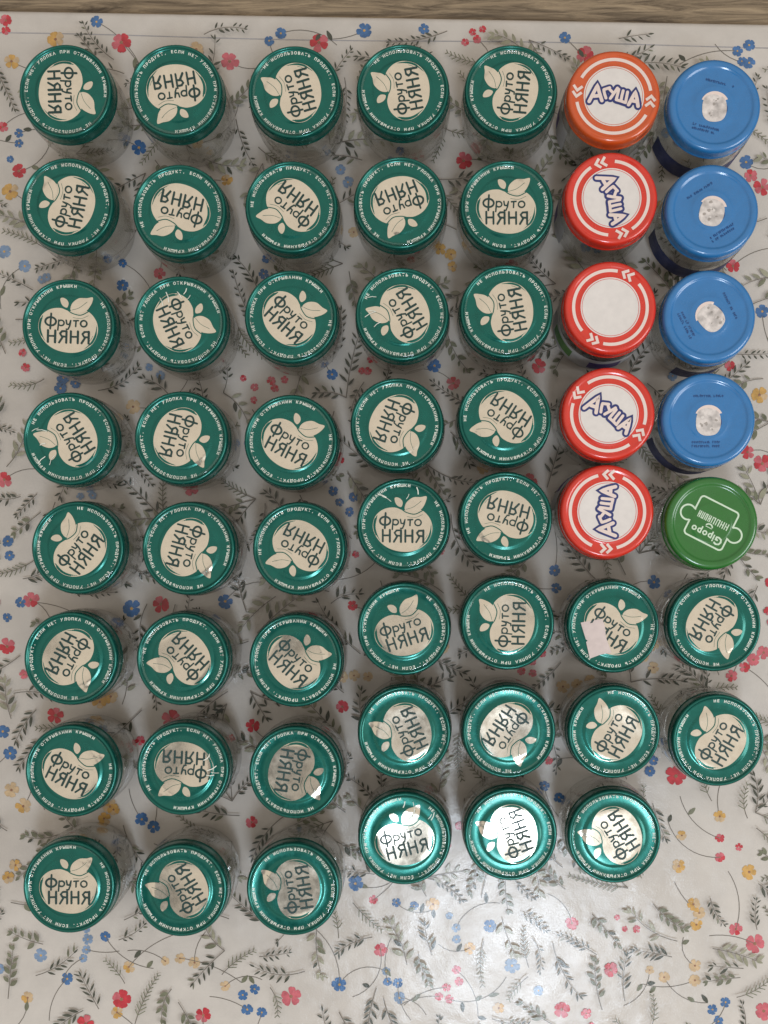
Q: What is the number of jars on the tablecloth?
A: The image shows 55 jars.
